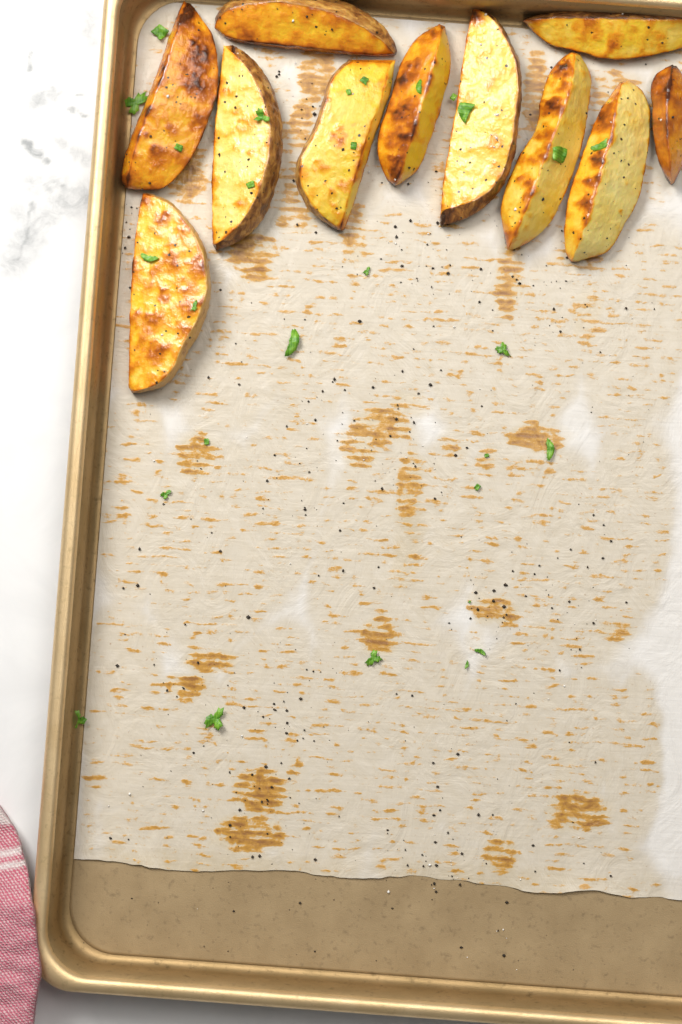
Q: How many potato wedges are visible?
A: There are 11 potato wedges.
